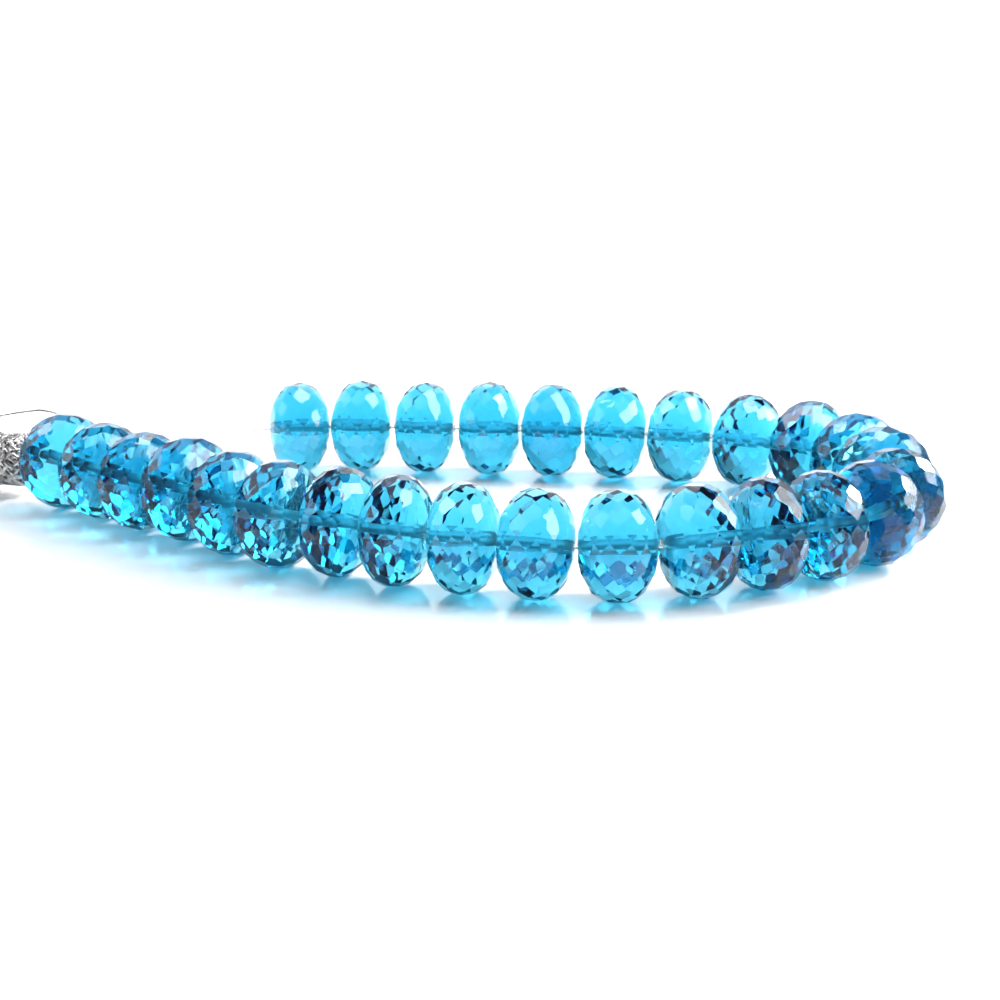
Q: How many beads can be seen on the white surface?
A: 27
